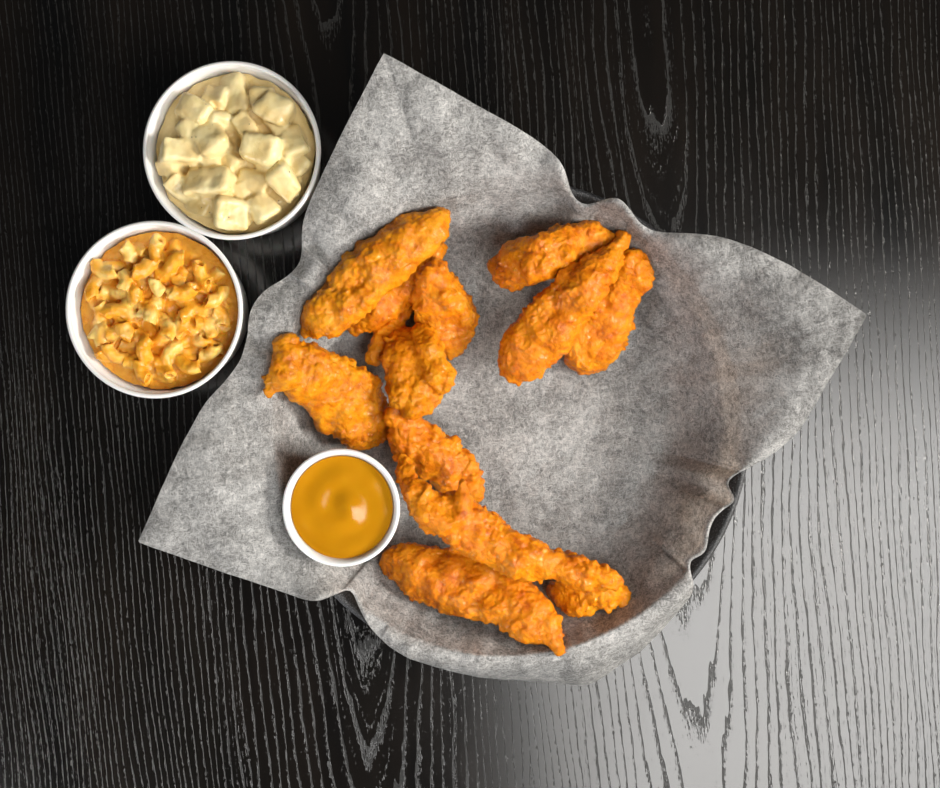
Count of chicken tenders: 12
